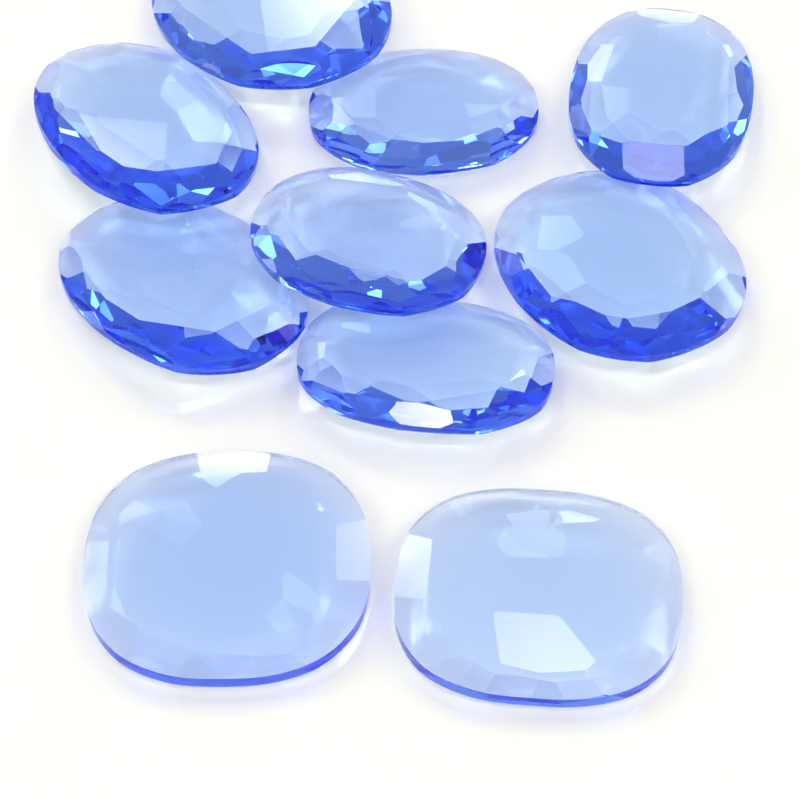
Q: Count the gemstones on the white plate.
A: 10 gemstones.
